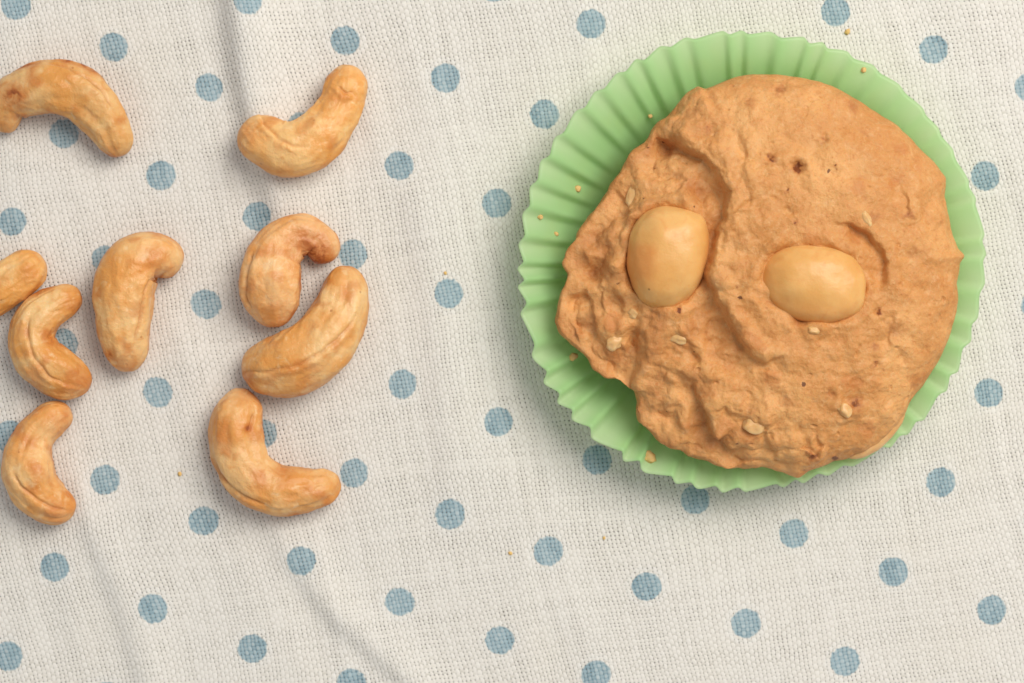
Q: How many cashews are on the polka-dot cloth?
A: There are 9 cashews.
